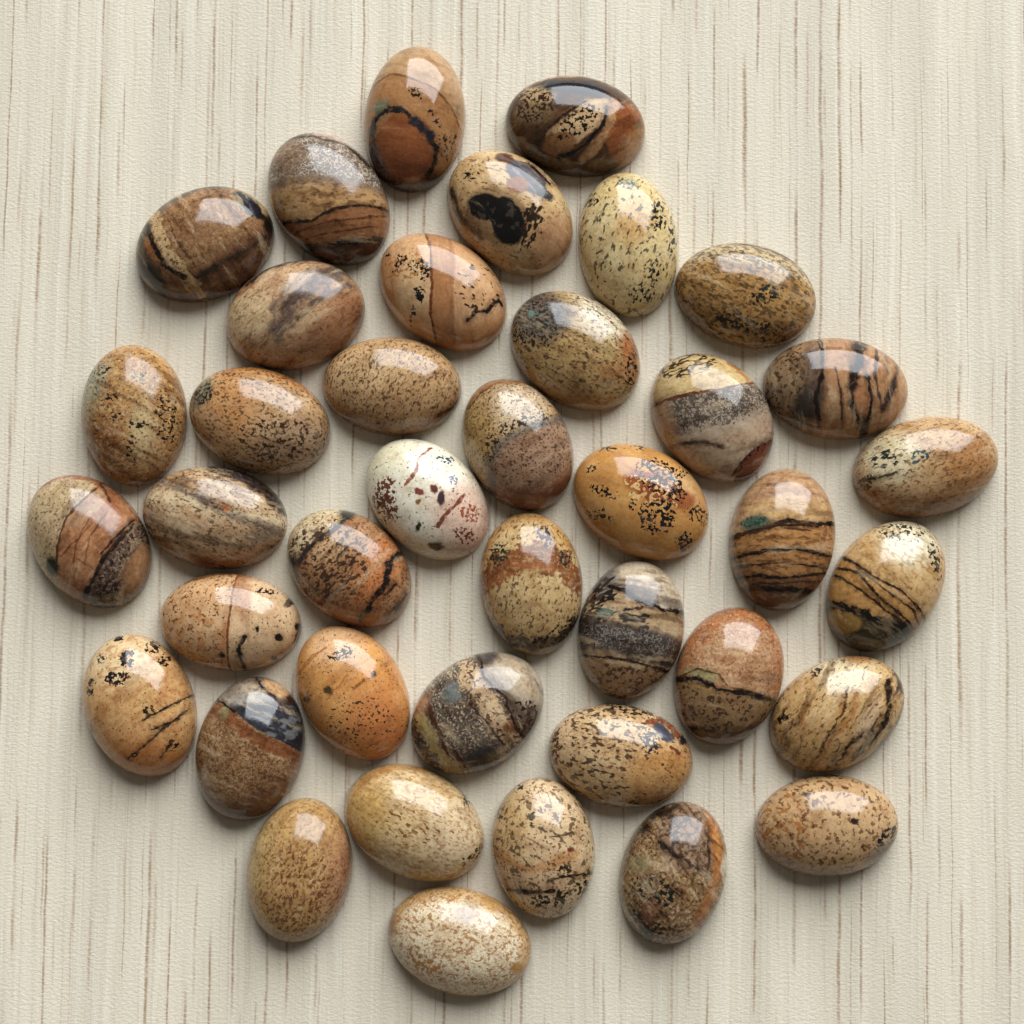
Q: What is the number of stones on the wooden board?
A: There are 40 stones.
